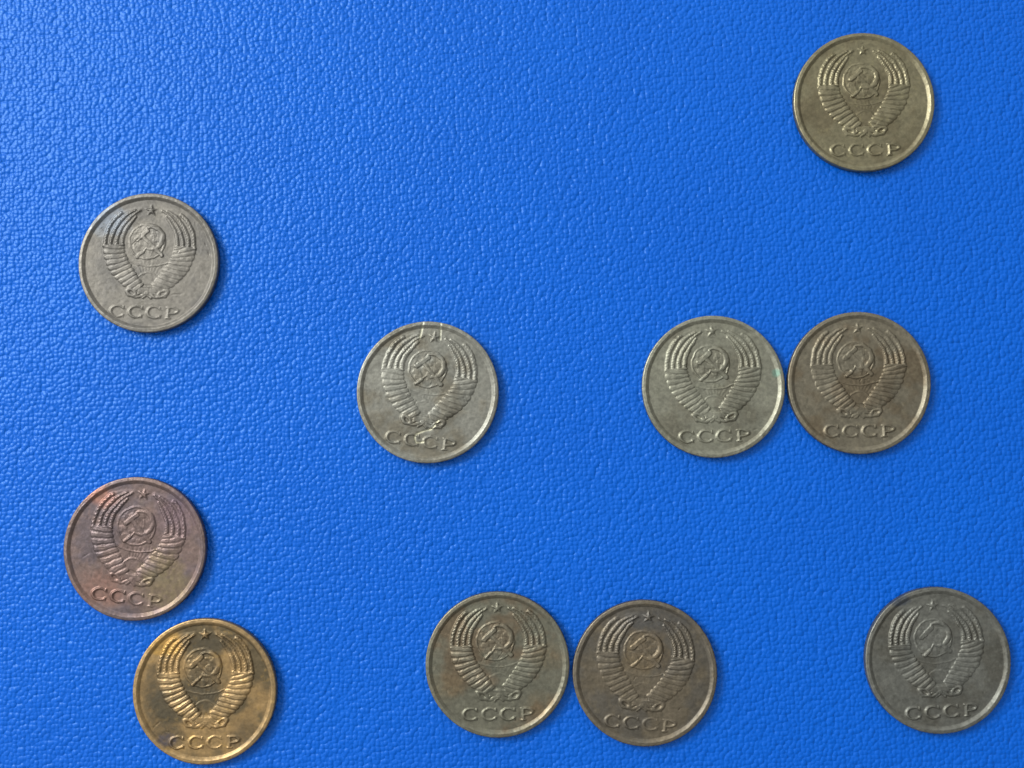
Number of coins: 10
